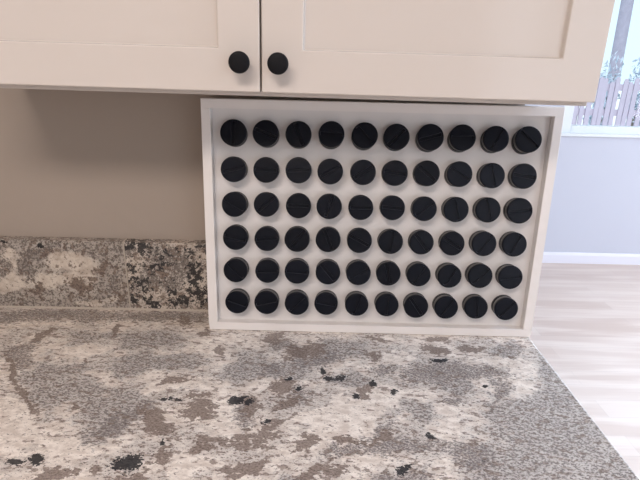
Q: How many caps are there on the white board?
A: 60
